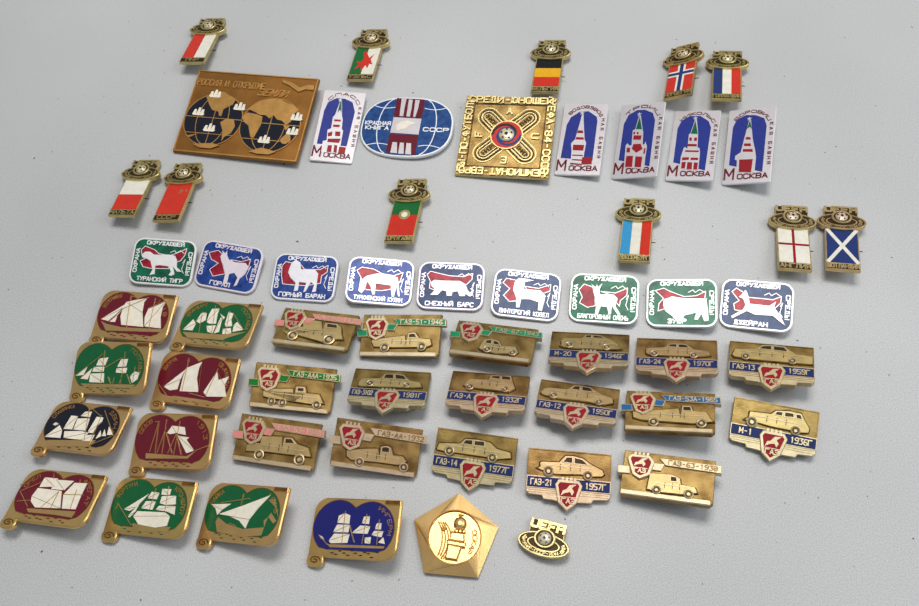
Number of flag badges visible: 11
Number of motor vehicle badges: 17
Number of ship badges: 10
